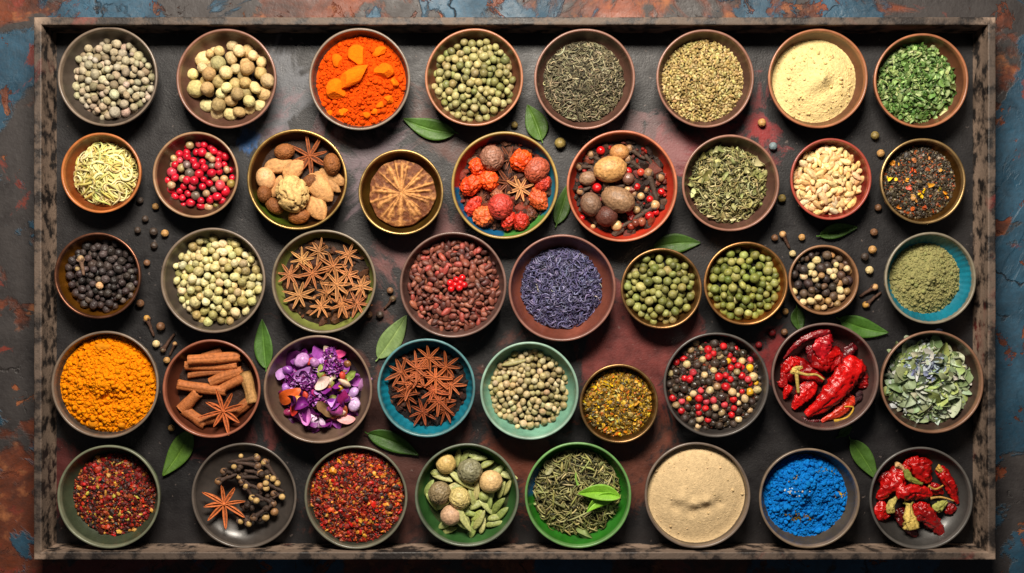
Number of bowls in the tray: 43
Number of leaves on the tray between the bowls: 13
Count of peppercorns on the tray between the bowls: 36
